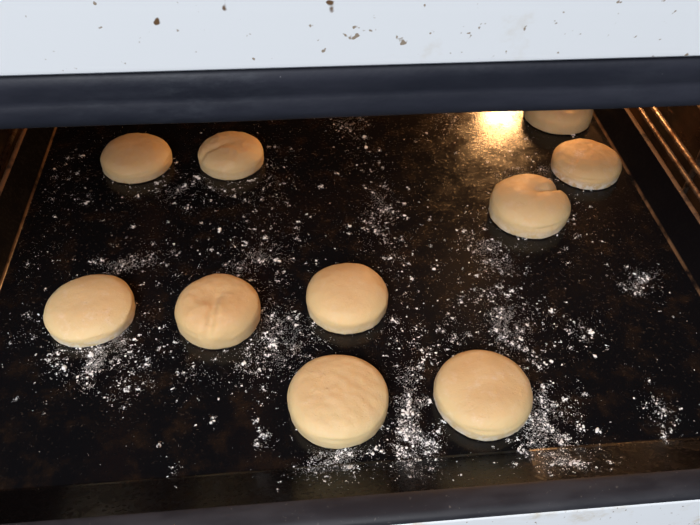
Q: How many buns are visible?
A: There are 10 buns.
